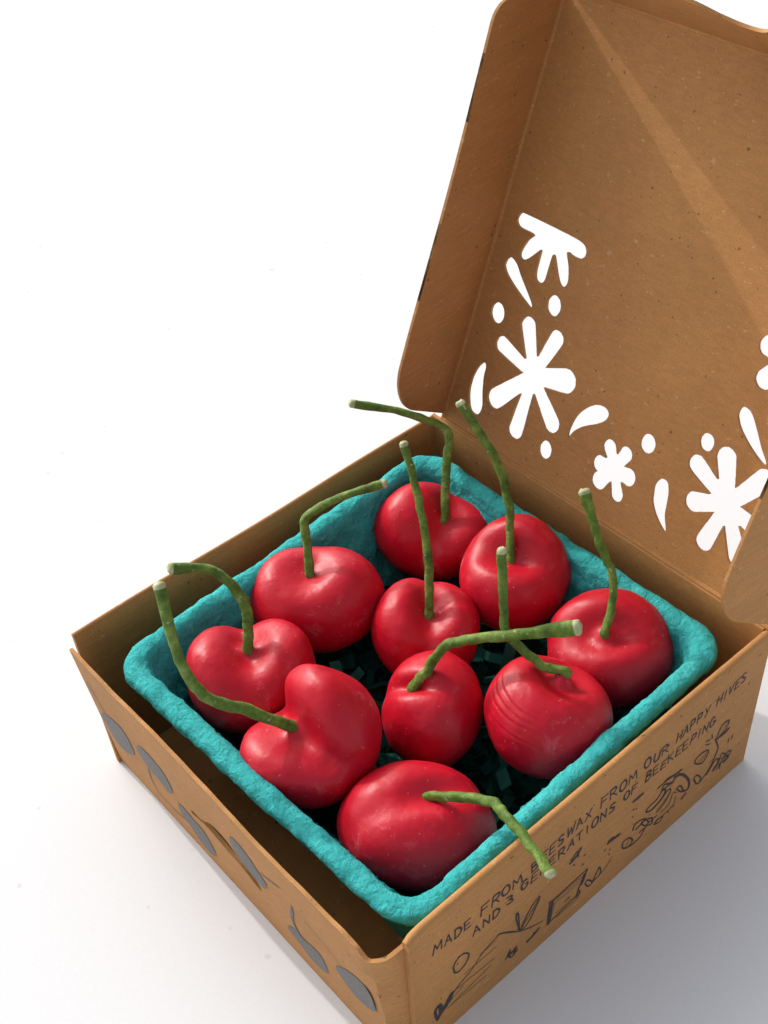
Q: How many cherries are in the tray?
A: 10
